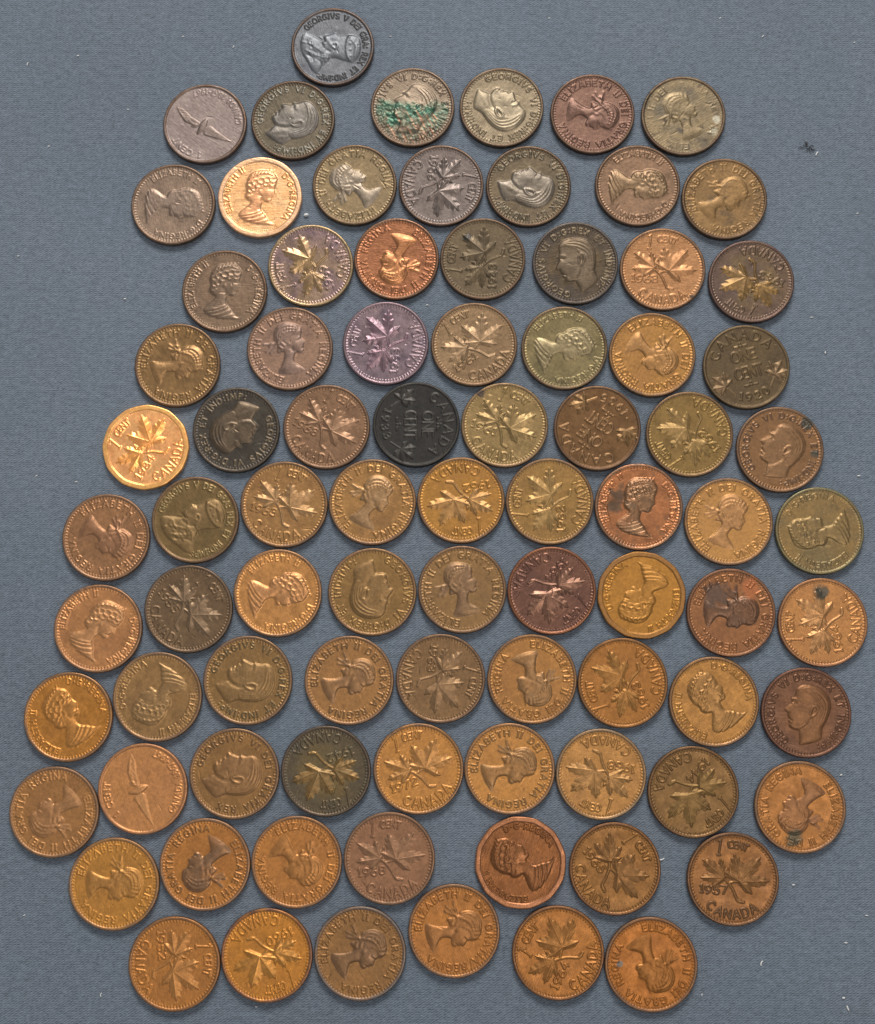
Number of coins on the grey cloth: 85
